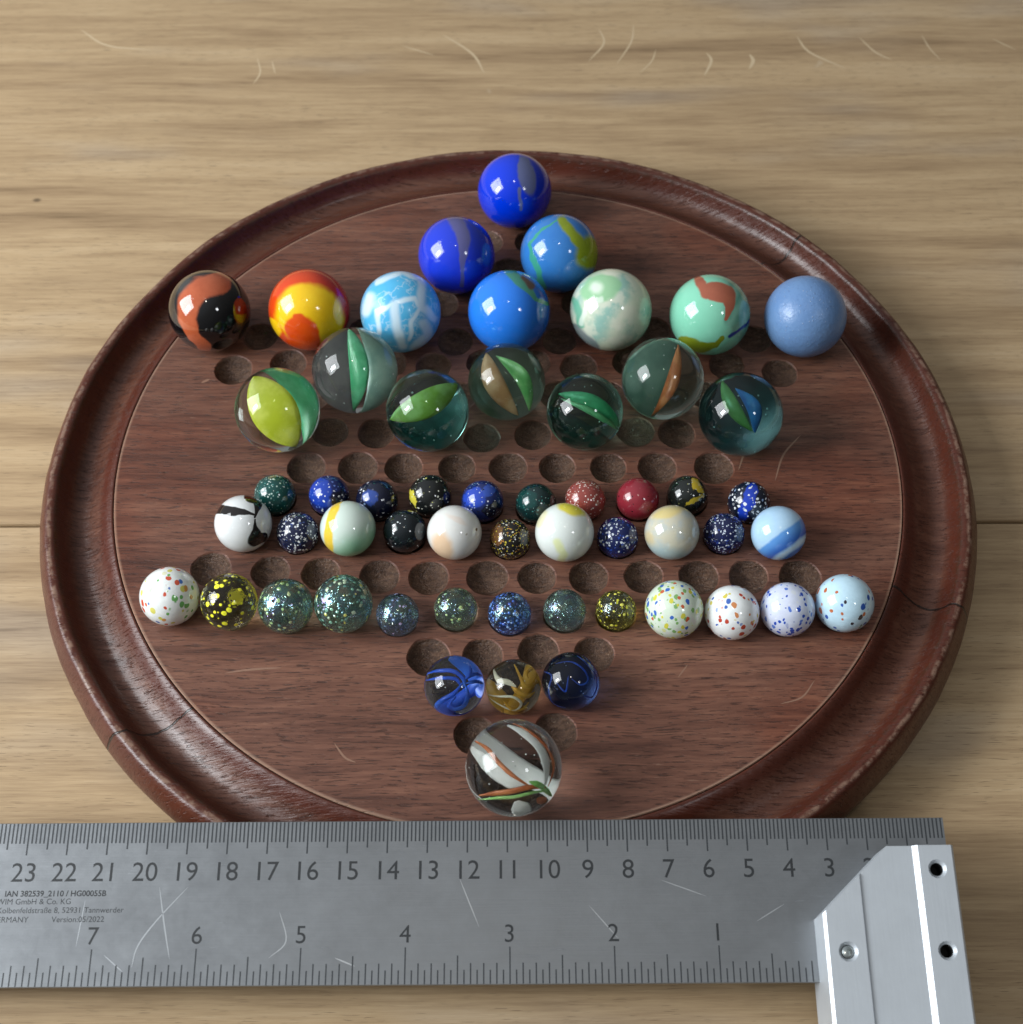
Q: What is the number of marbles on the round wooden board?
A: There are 55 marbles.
